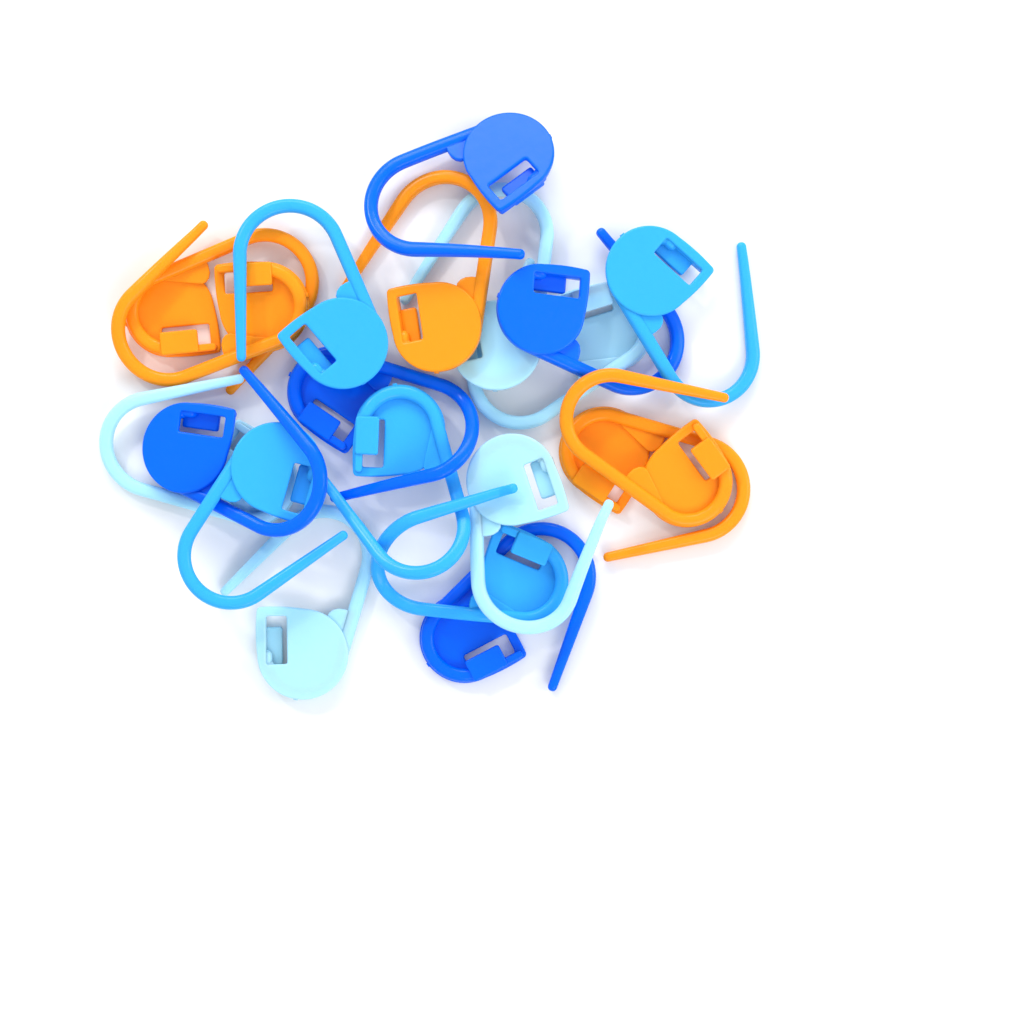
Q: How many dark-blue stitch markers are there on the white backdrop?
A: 5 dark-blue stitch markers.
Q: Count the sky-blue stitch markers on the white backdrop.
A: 5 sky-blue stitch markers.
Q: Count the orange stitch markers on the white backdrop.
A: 5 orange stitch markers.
